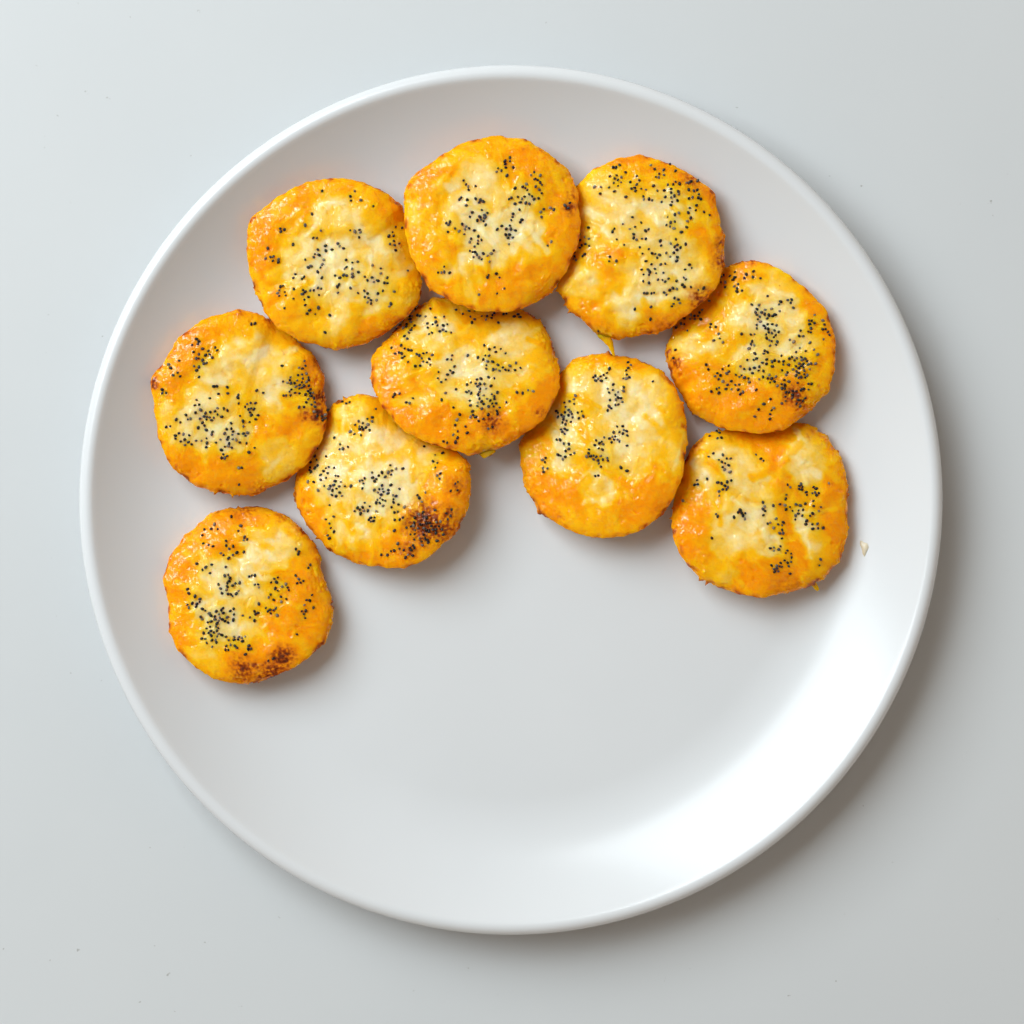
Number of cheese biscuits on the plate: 10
